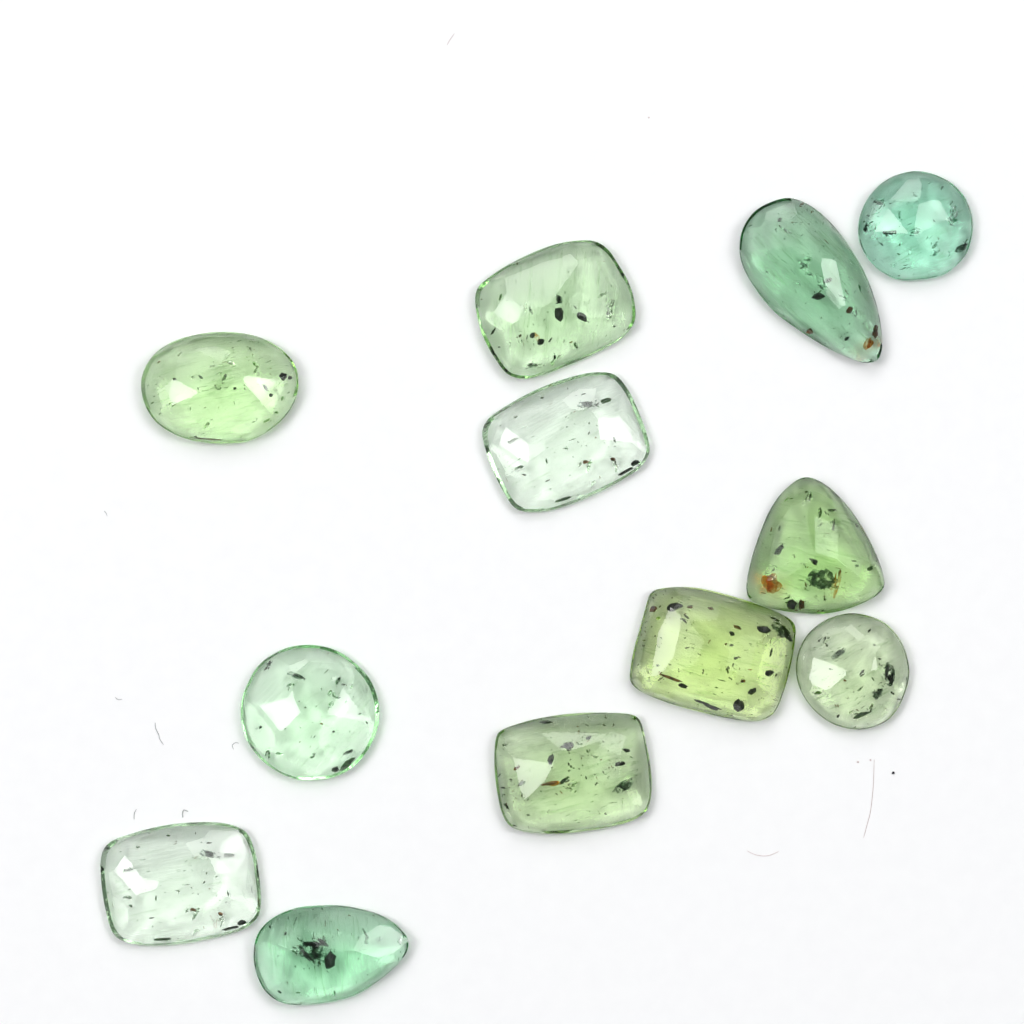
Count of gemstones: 12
